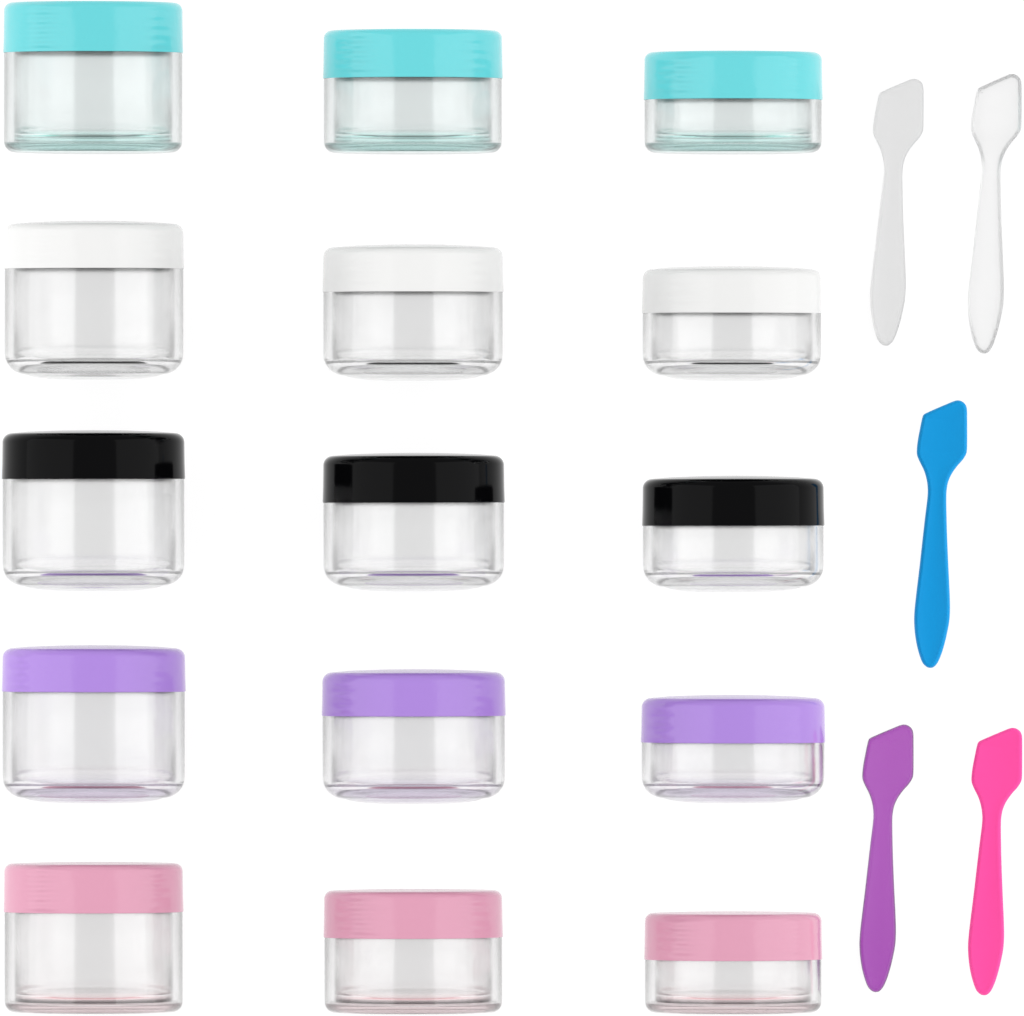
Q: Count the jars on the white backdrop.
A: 15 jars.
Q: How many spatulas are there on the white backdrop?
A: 5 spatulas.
